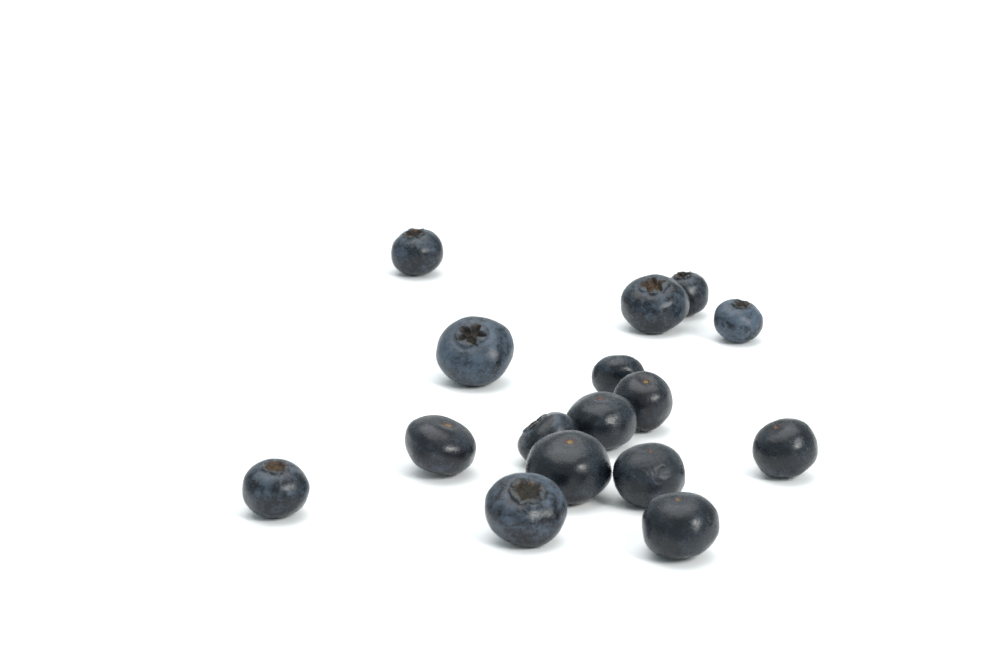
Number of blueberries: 16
